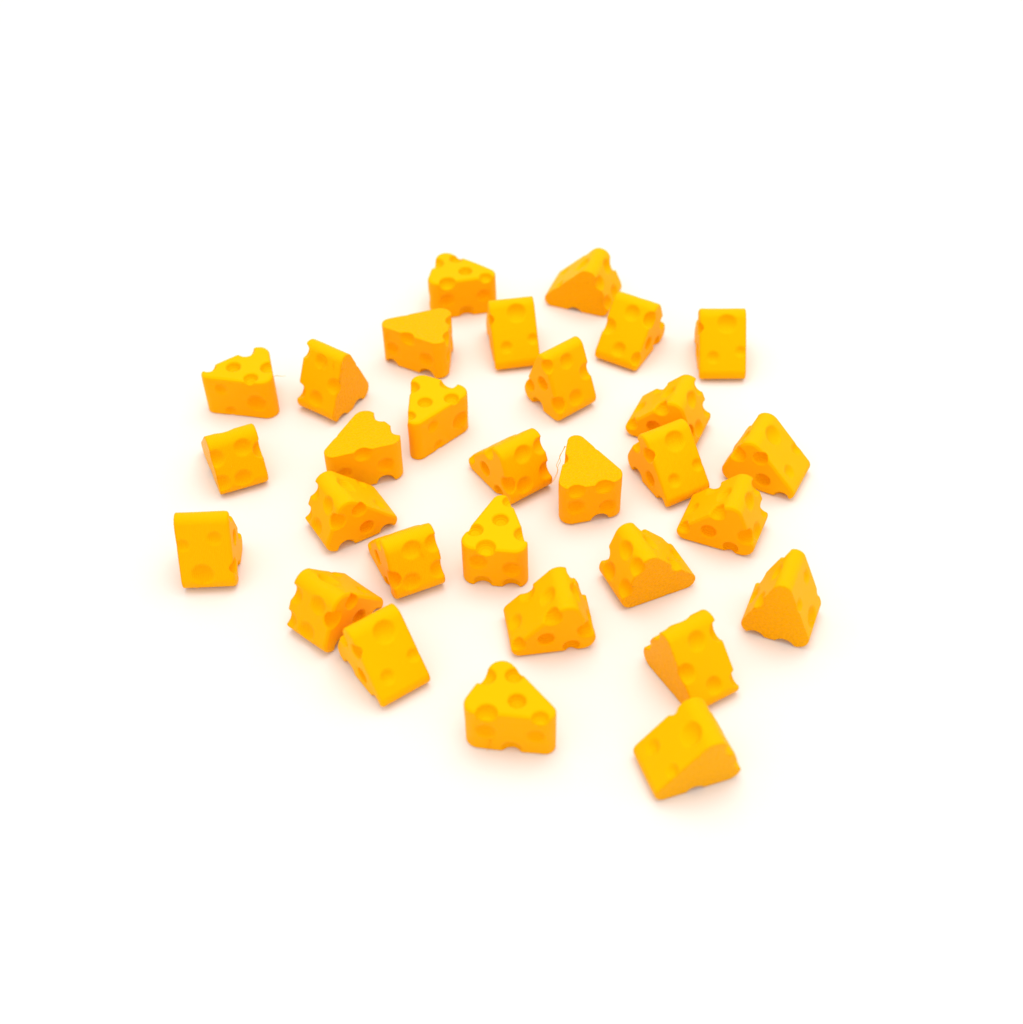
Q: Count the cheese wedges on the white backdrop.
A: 30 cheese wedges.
